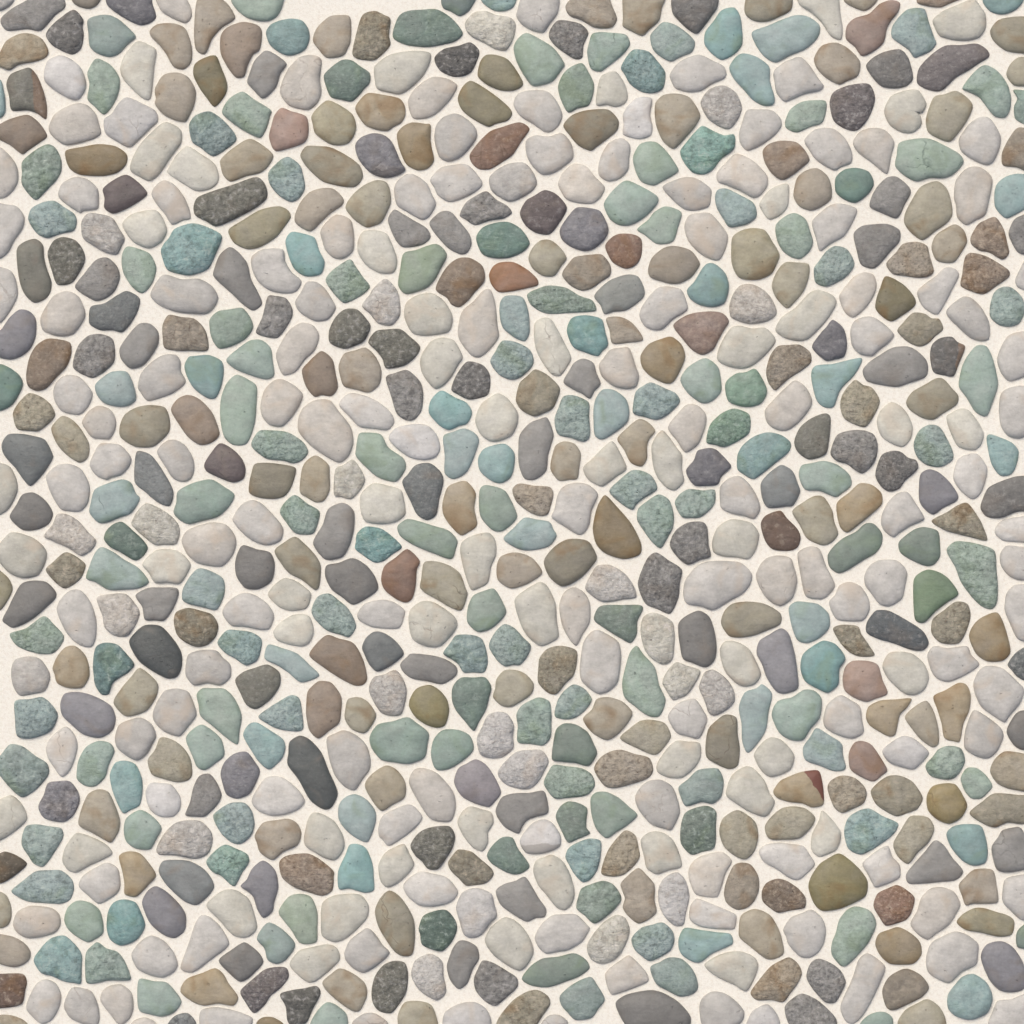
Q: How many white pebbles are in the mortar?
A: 196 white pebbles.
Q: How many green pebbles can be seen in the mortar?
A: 155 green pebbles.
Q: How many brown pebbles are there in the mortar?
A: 148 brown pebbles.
